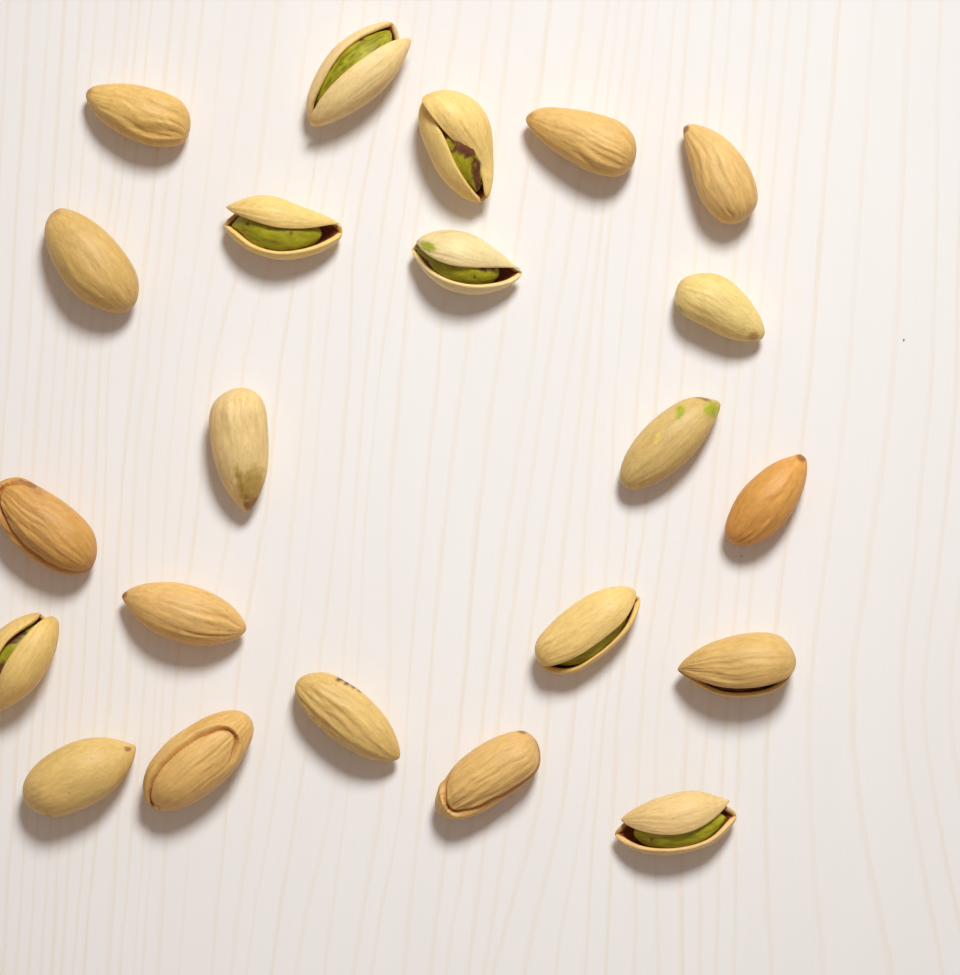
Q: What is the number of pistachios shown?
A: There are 22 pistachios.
